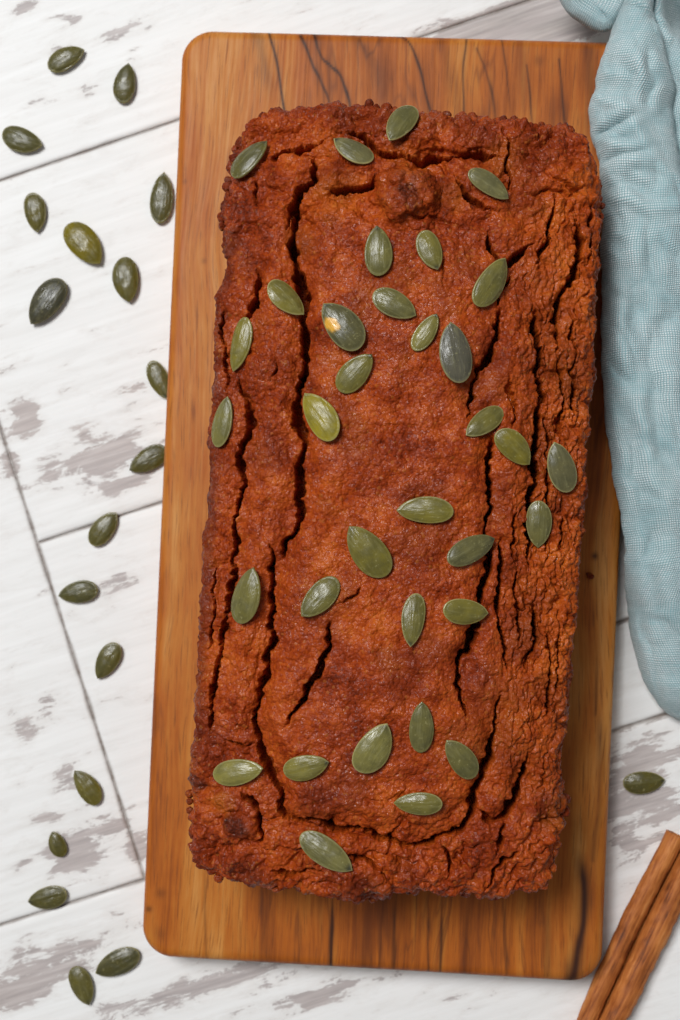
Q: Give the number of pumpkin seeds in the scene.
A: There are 53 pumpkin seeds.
